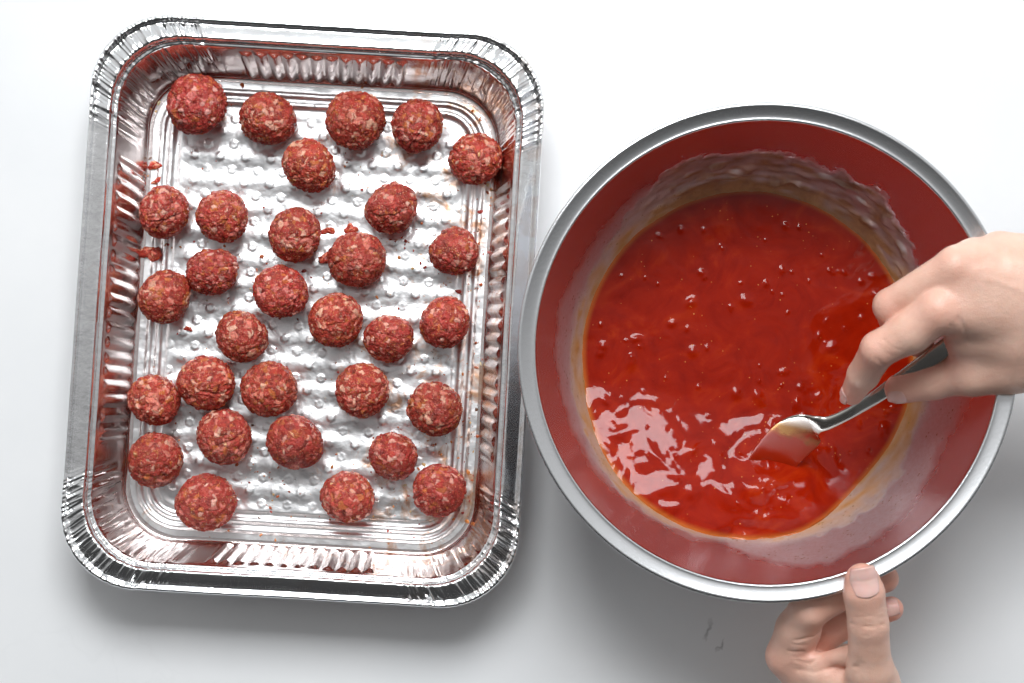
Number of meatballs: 31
